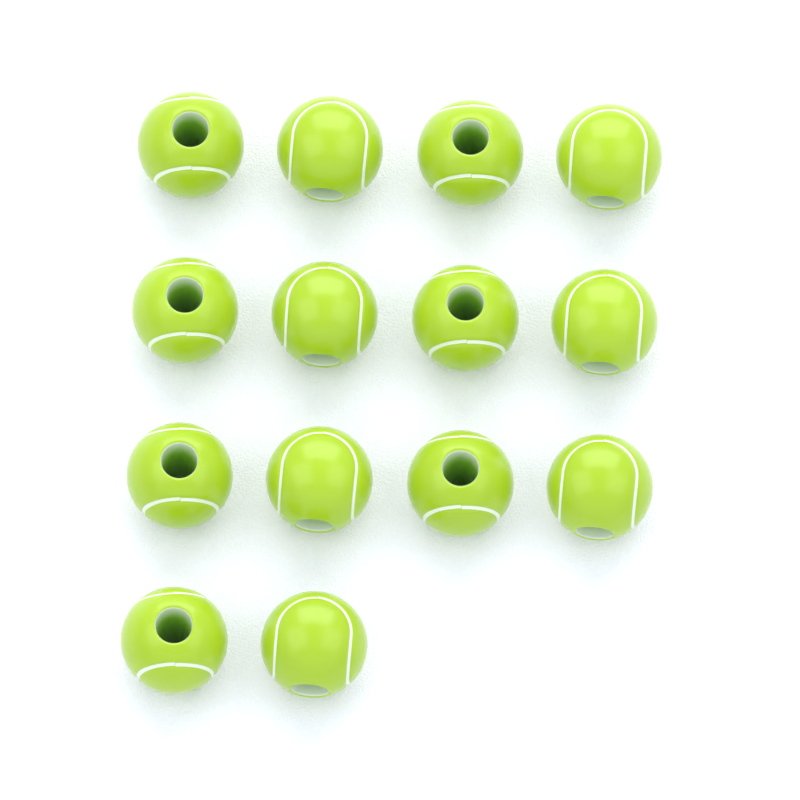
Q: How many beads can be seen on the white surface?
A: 14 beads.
